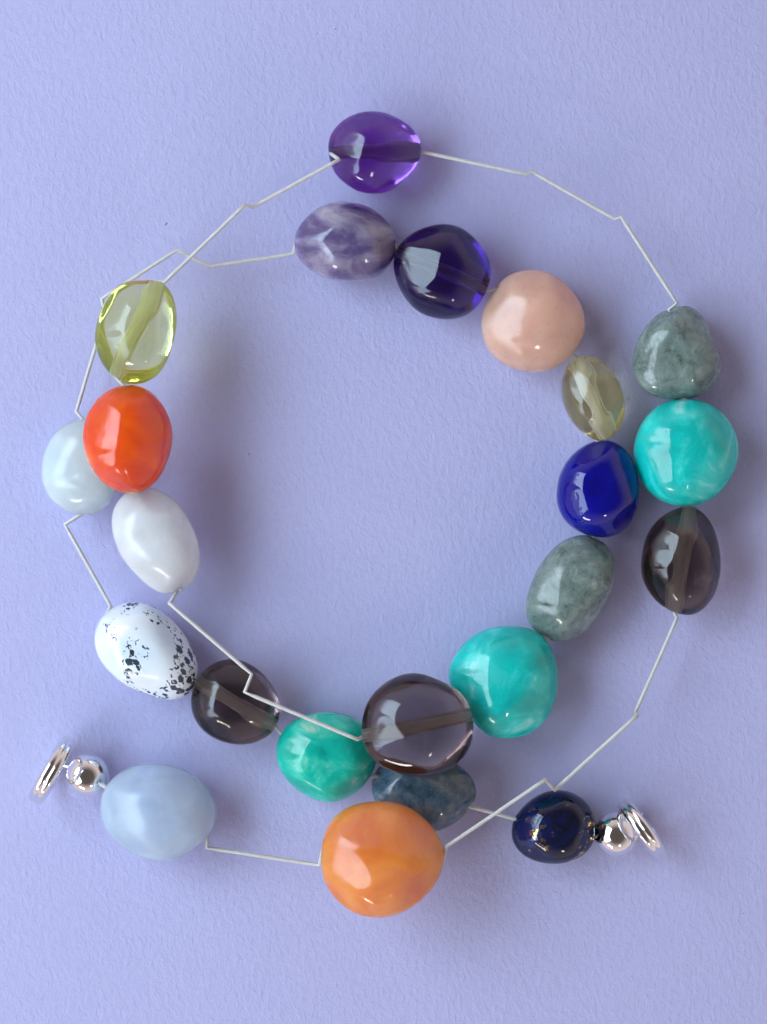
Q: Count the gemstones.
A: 23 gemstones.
